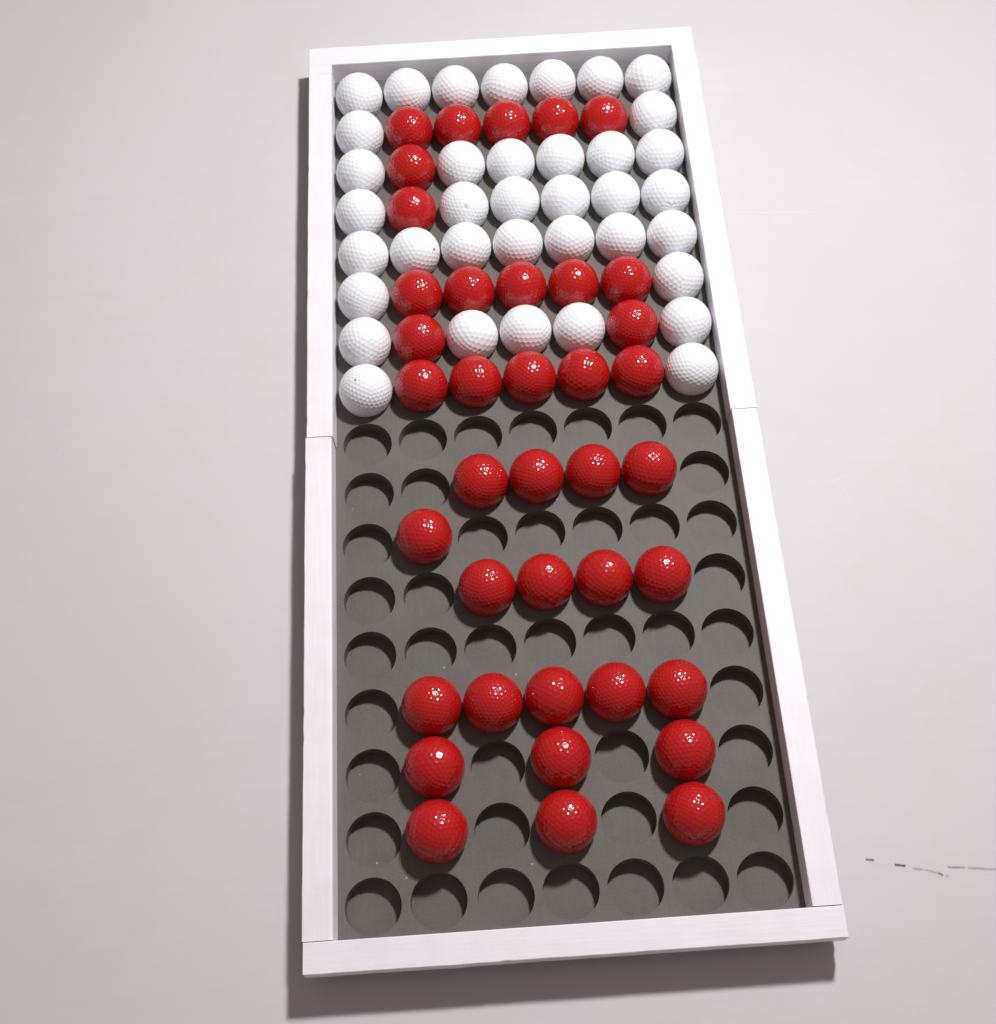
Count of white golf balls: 37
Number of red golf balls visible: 39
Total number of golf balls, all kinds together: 76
